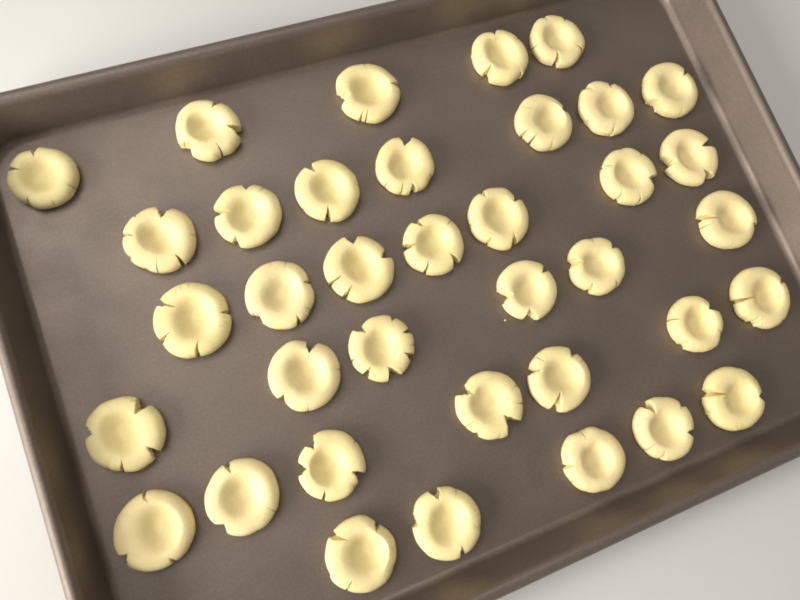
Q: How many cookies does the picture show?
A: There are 37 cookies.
